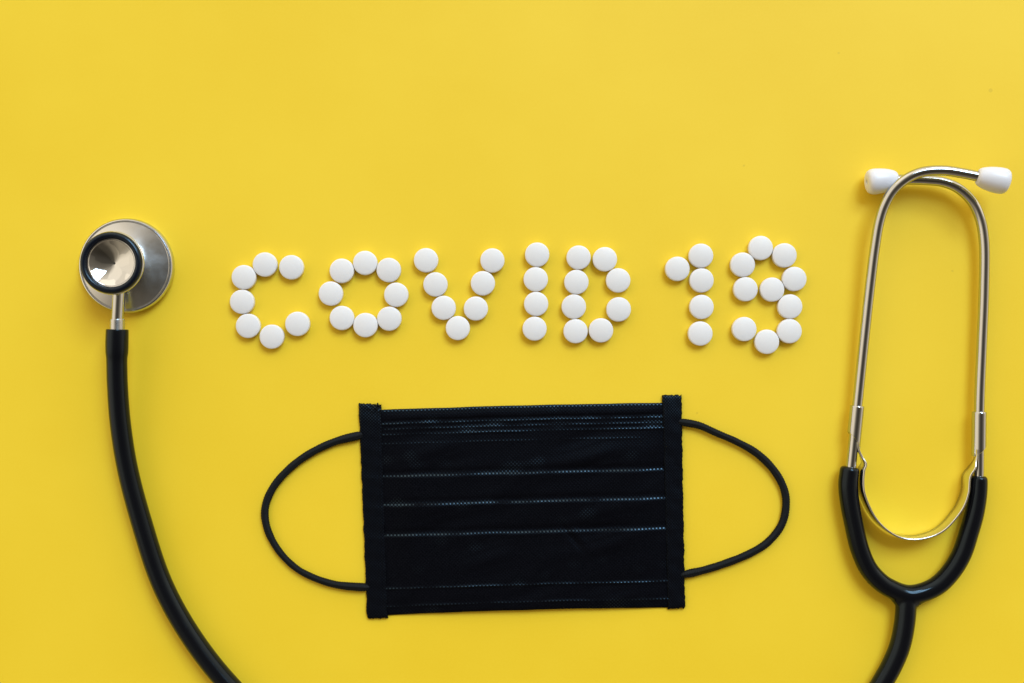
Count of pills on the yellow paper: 49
